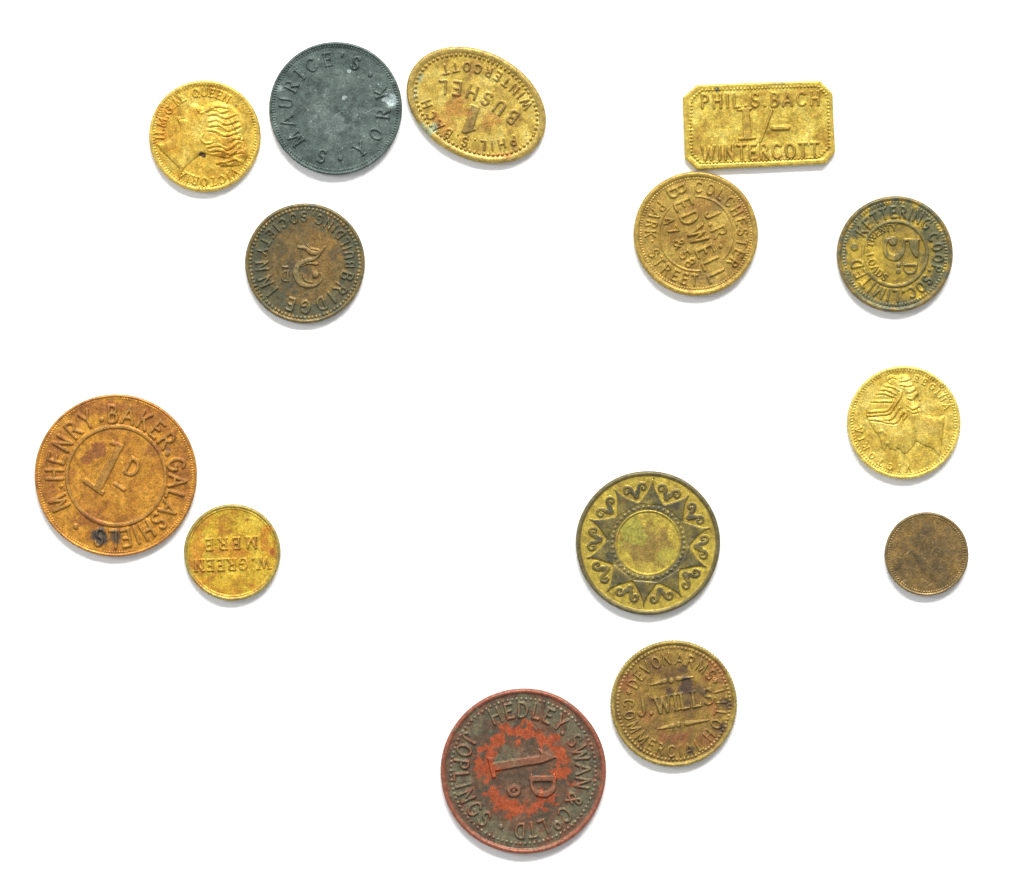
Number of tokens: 14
